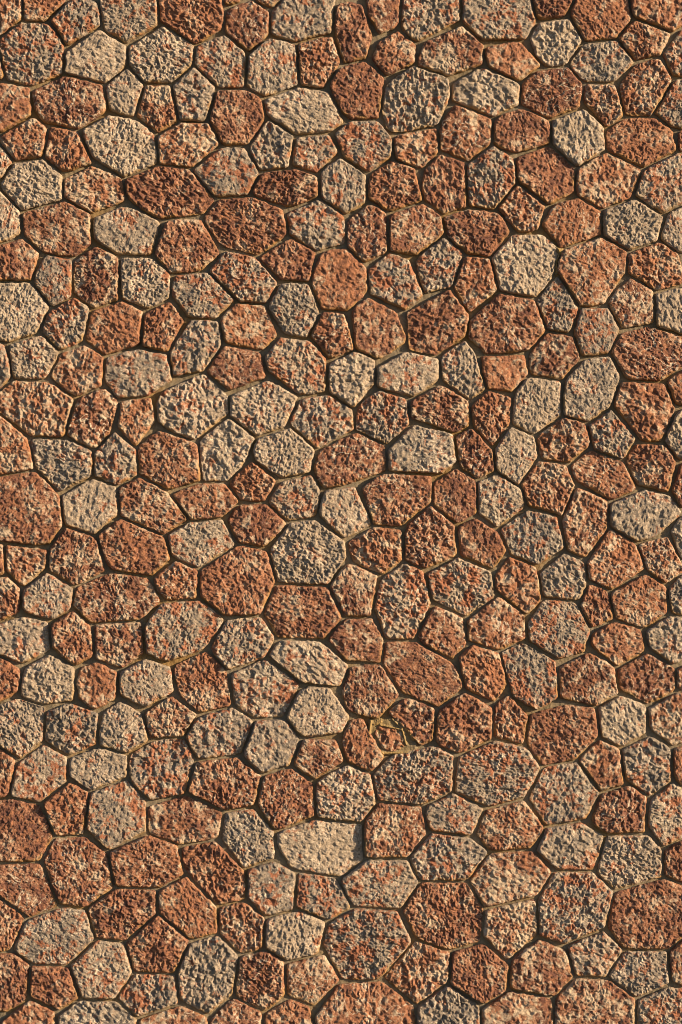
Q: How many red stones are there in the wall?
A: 174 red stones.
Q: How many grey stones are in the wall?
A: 132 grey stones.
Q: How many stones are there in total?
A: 306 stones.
